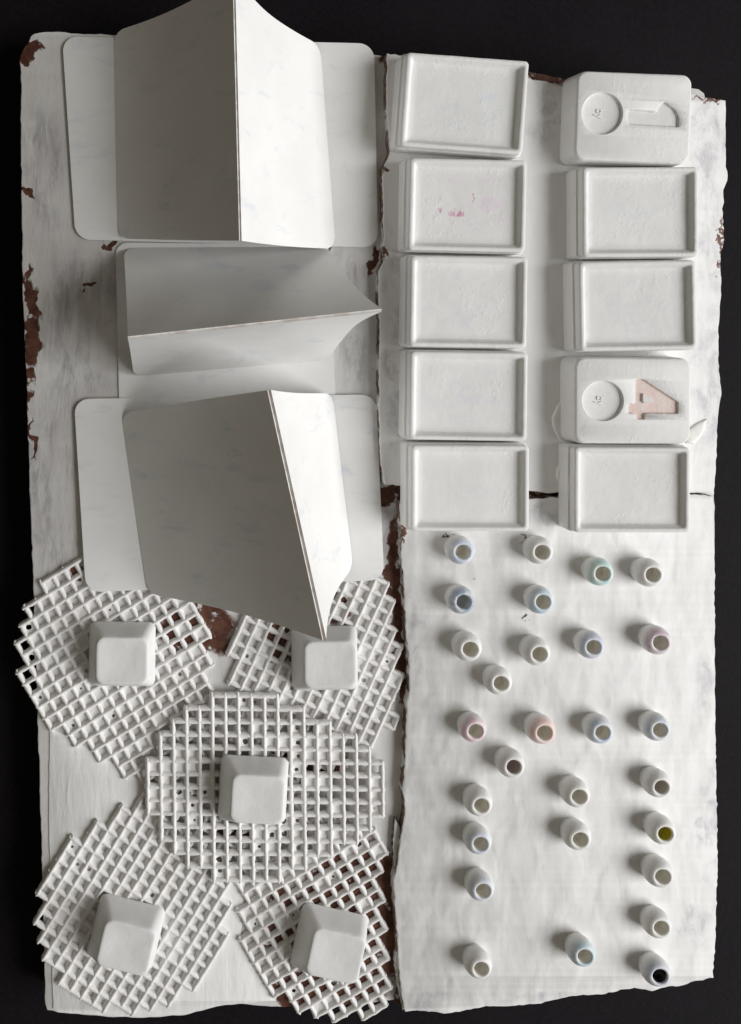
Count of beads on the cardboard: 28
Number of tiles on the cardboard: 10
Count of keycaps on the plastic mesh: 5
